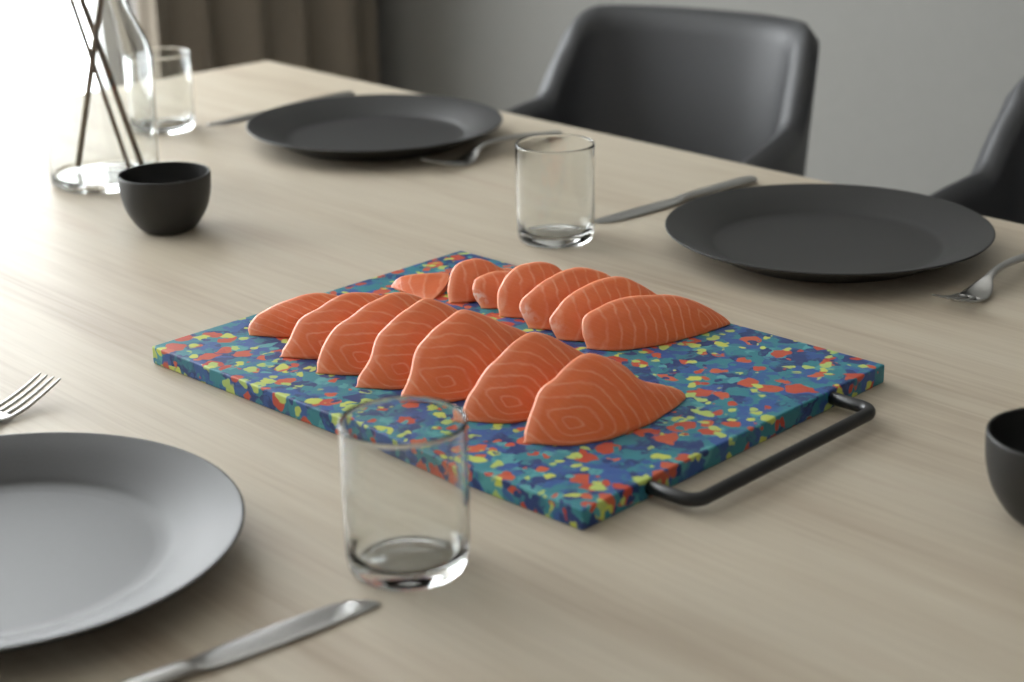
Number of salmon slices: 14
